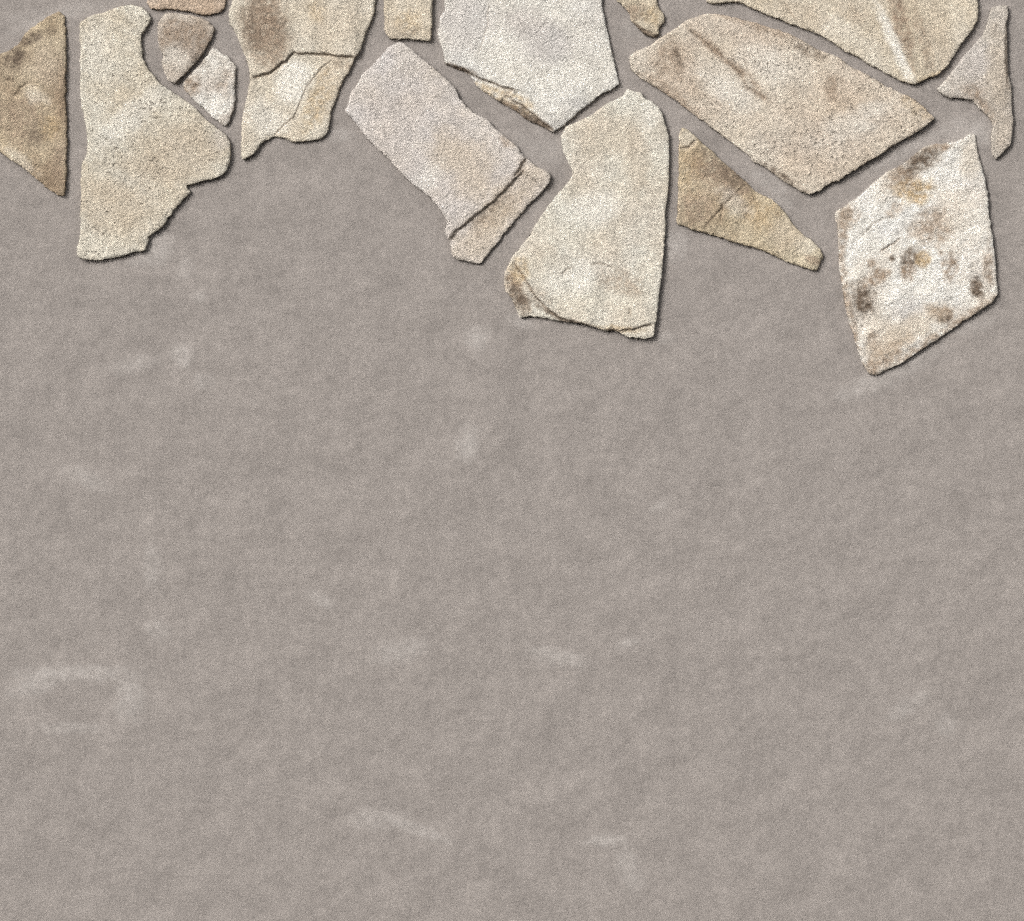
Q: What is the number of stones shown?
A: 16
